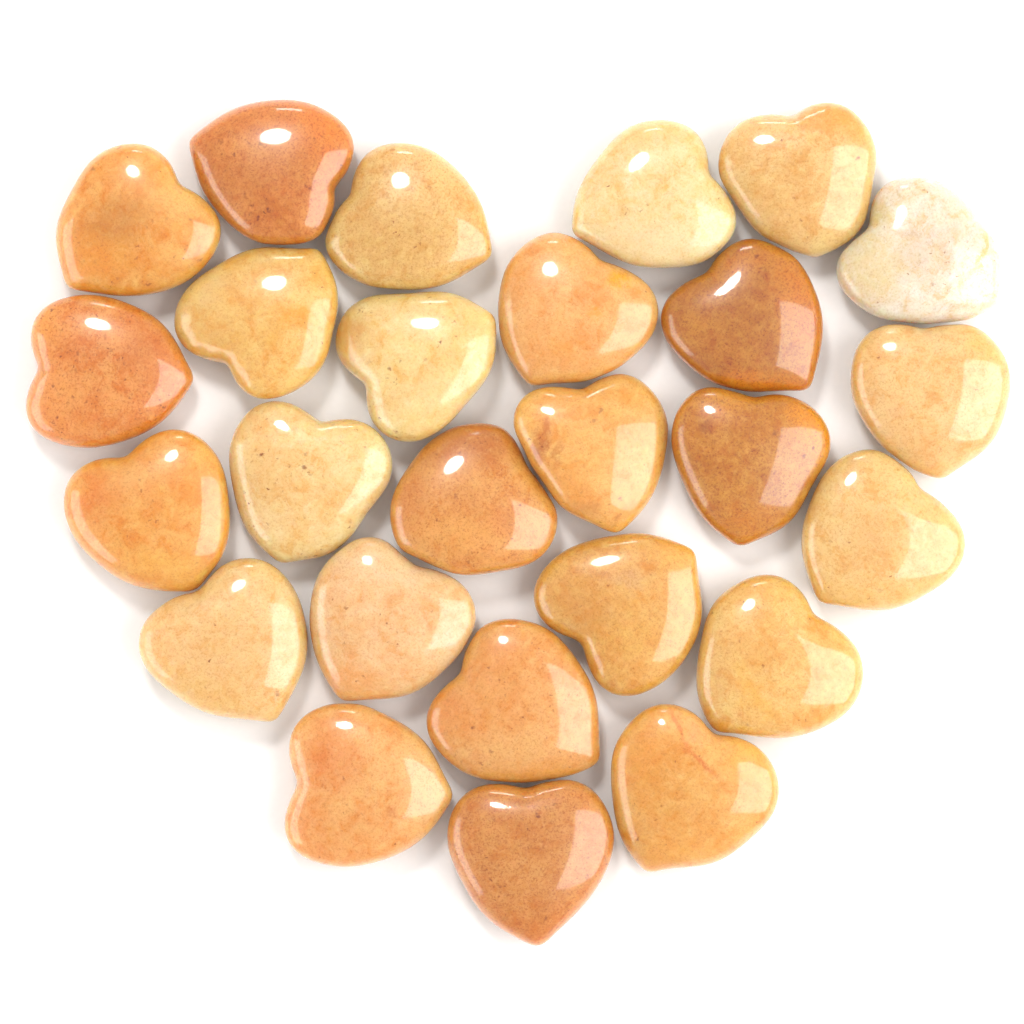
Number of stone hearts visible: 26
